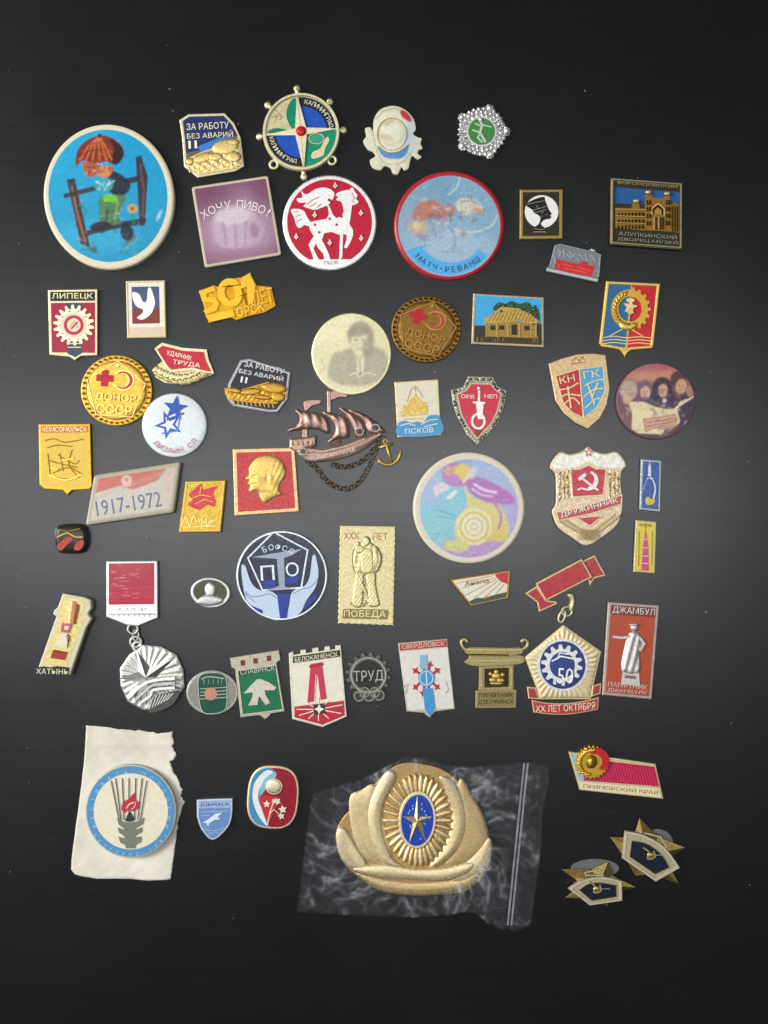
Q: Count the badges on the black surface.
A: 57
